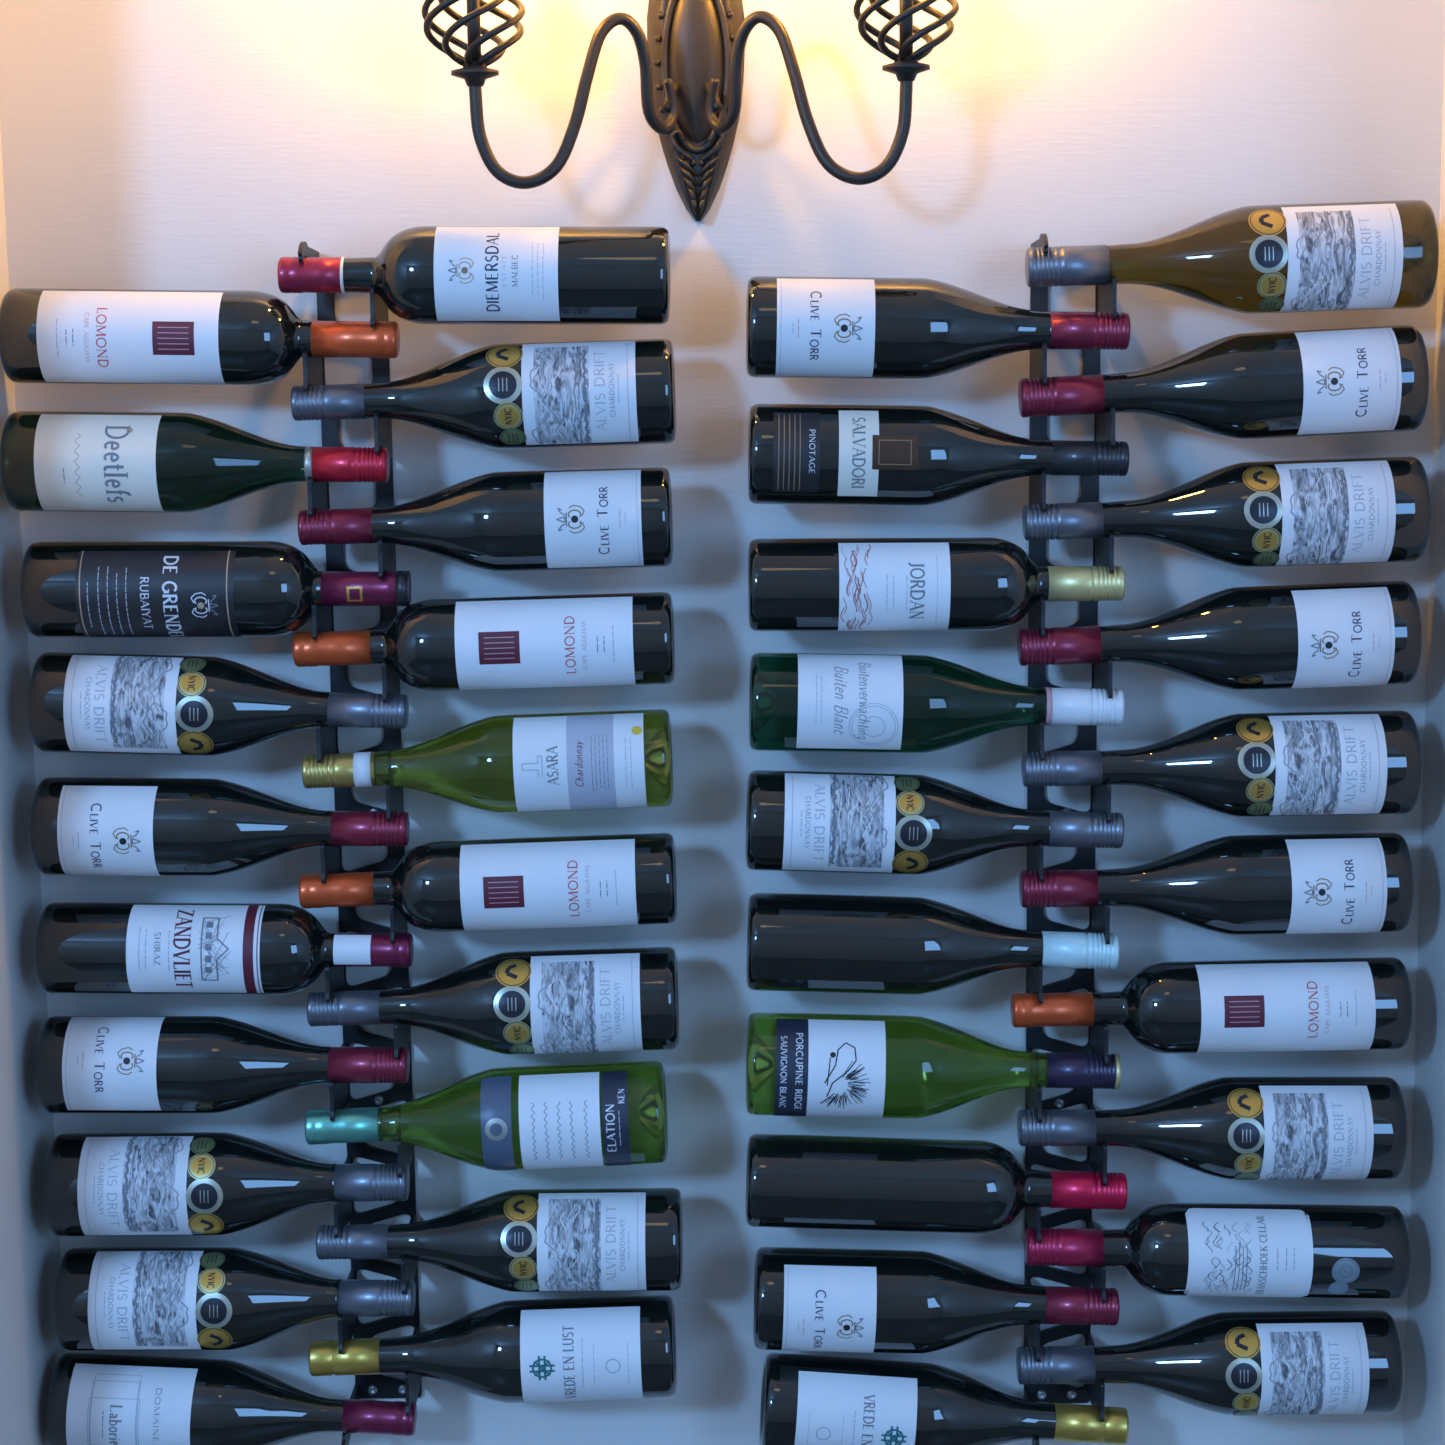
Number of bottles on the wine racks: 40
